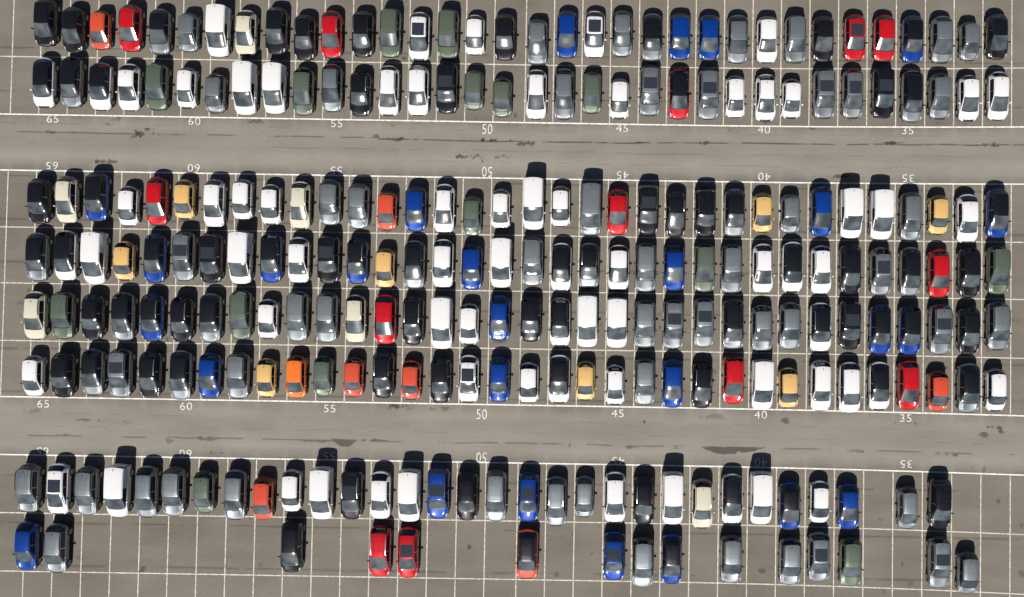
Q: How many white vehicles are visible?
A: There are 70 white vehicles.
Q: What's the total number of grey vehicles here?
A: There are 68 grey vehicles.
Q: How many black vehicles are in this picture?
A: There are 35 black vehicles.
